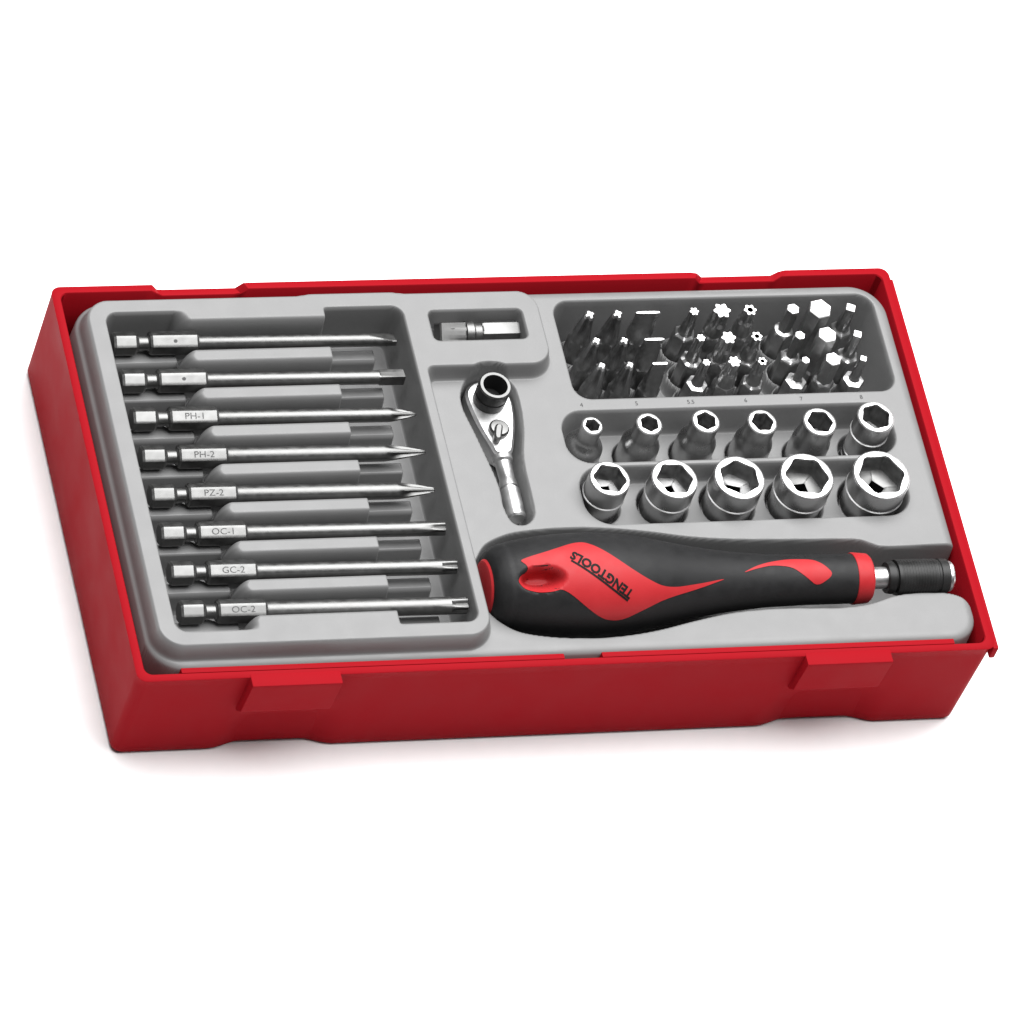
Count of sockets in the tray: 11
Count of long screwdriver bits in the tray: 8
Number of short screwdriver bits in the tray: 27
